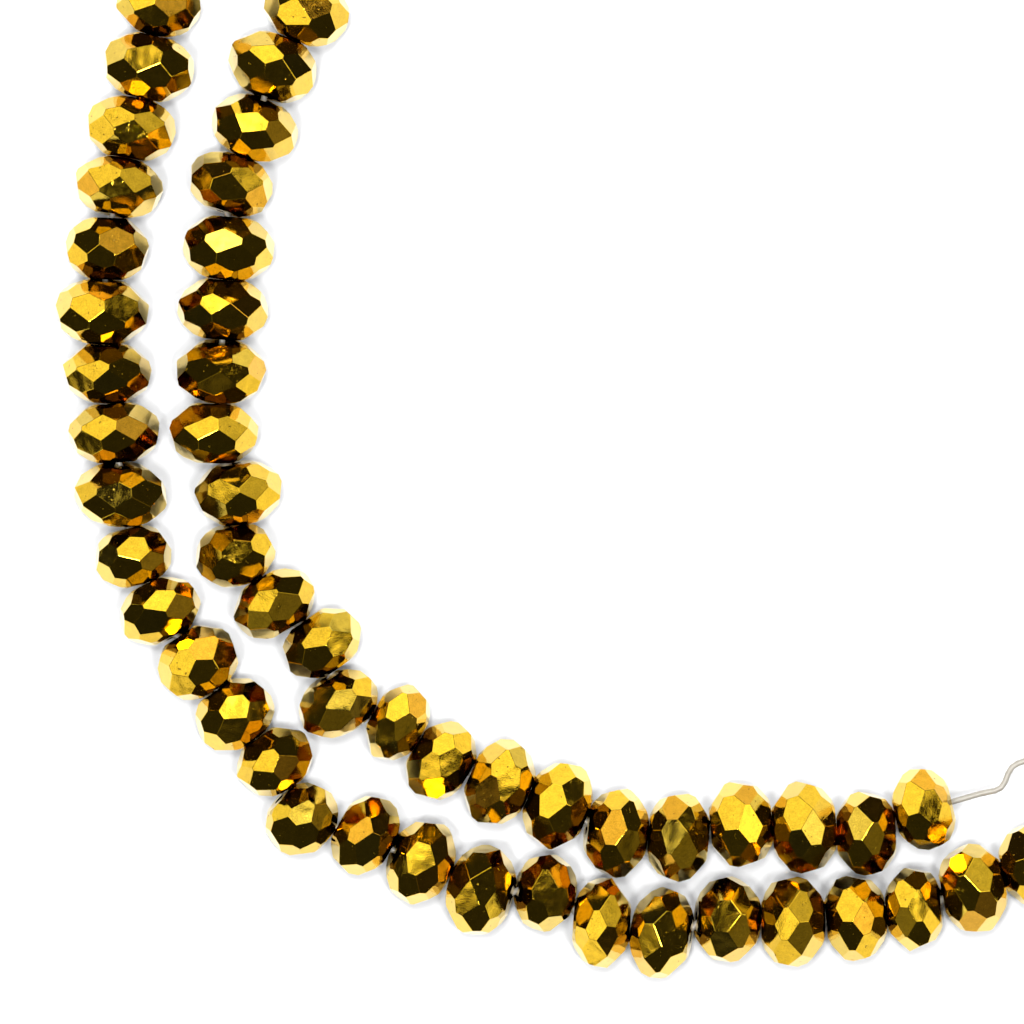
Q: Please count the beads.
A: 50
